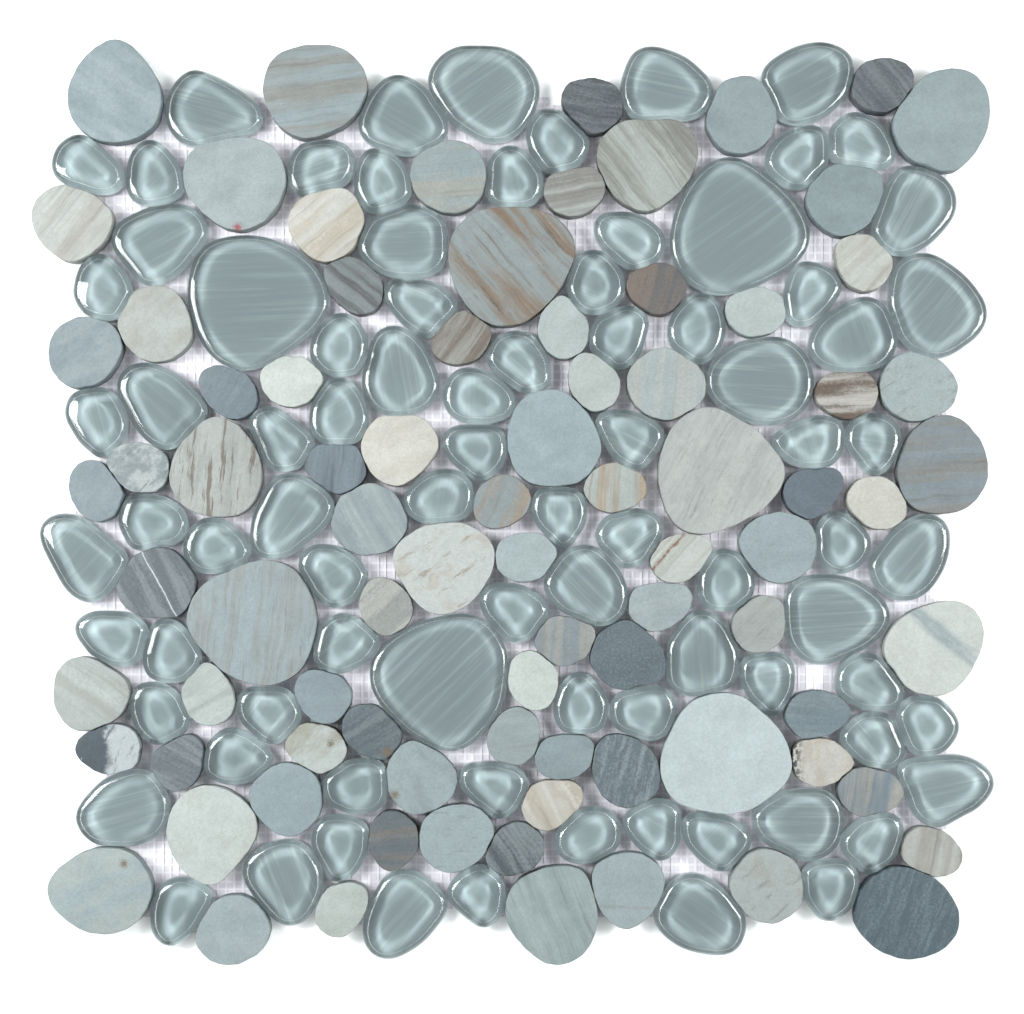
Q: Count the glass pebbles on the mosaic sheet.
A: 84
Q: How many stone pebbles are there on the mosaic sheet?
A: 83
